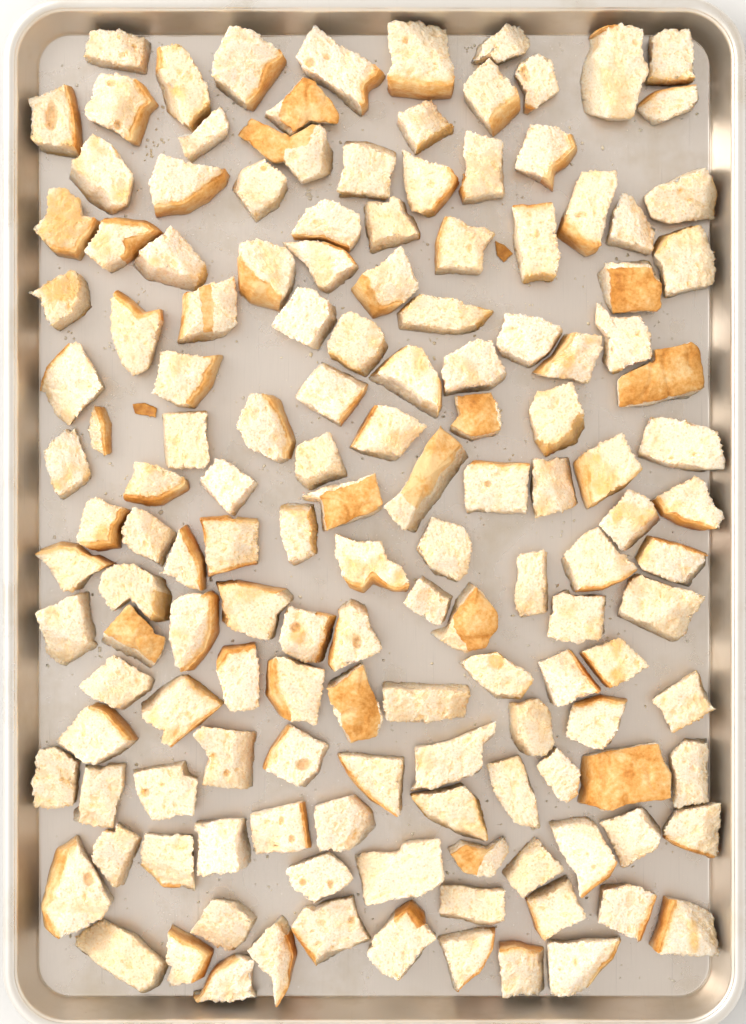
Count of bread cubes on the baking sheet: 146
